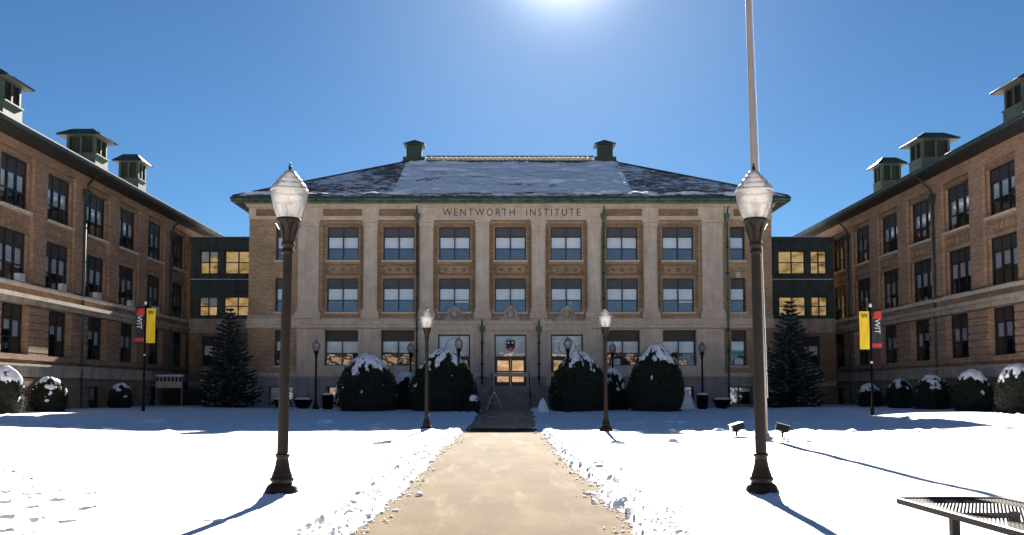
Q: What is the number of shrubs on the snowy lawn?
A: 15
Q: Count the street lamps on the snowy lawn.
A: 10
